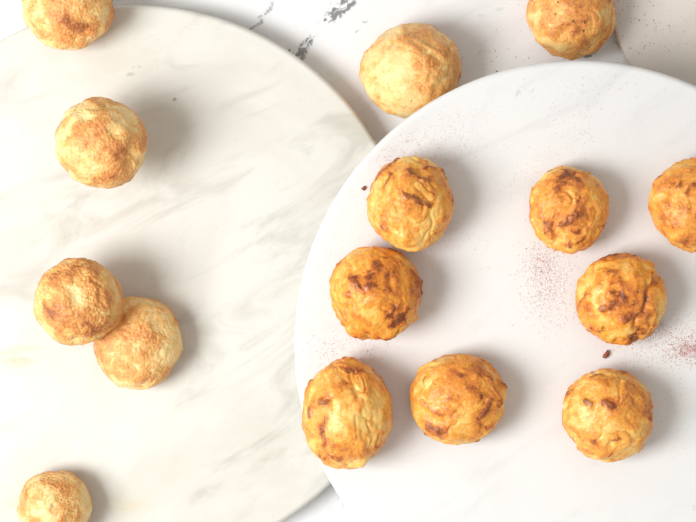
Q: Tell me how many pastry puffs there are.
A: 15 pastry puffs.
